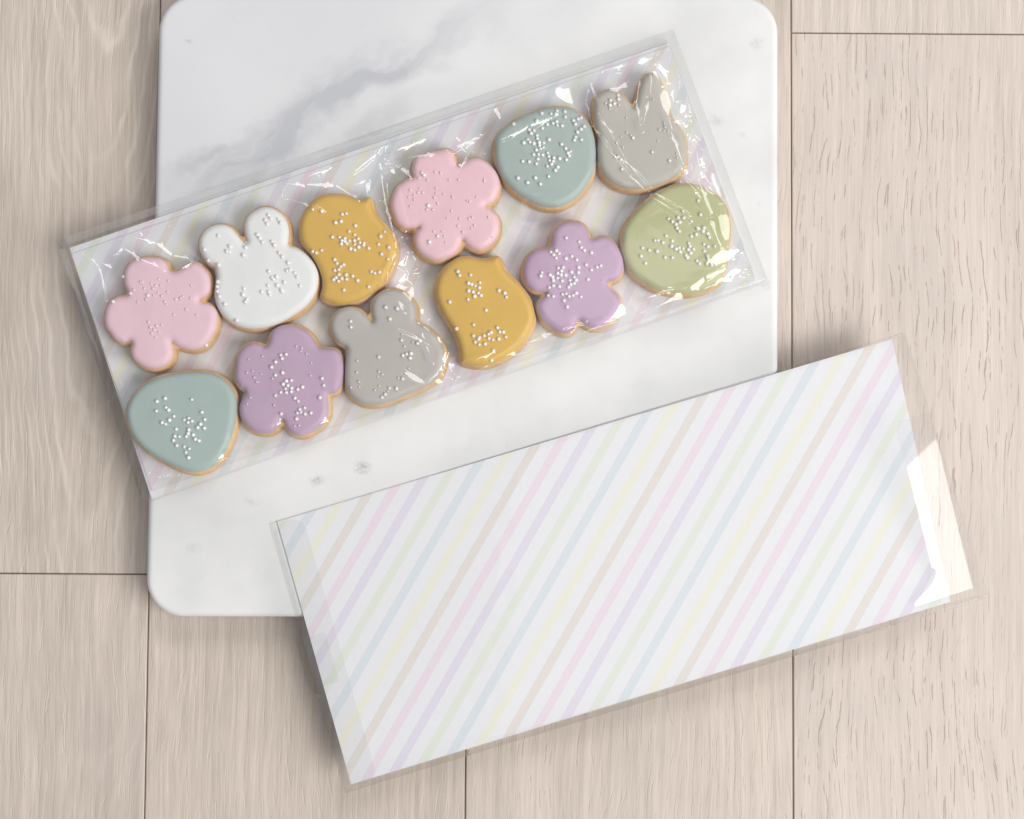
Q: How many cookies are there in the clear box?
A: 12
